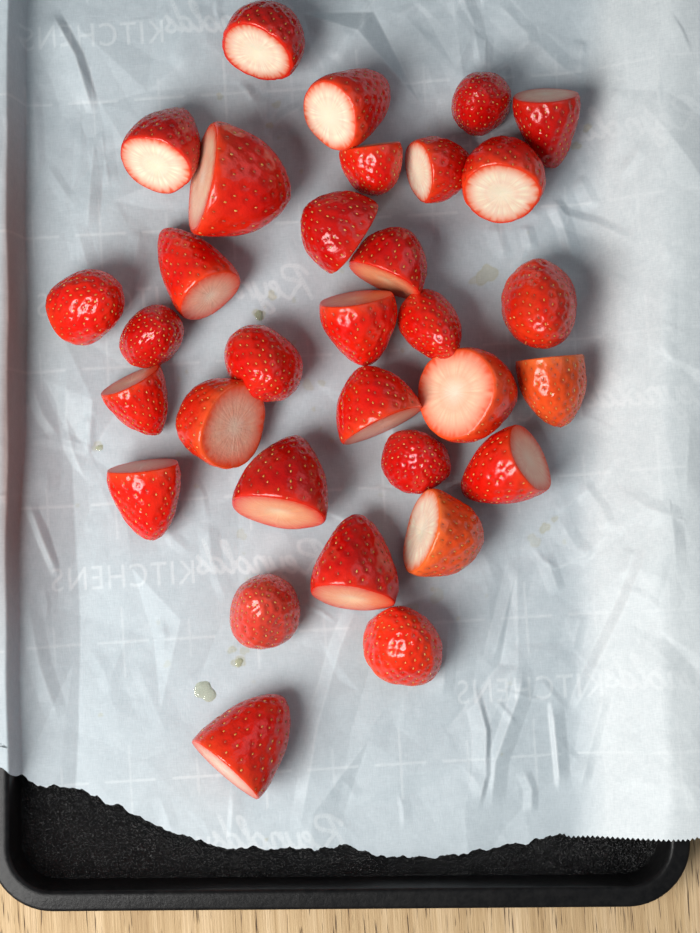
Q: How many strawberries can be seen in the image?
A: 32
